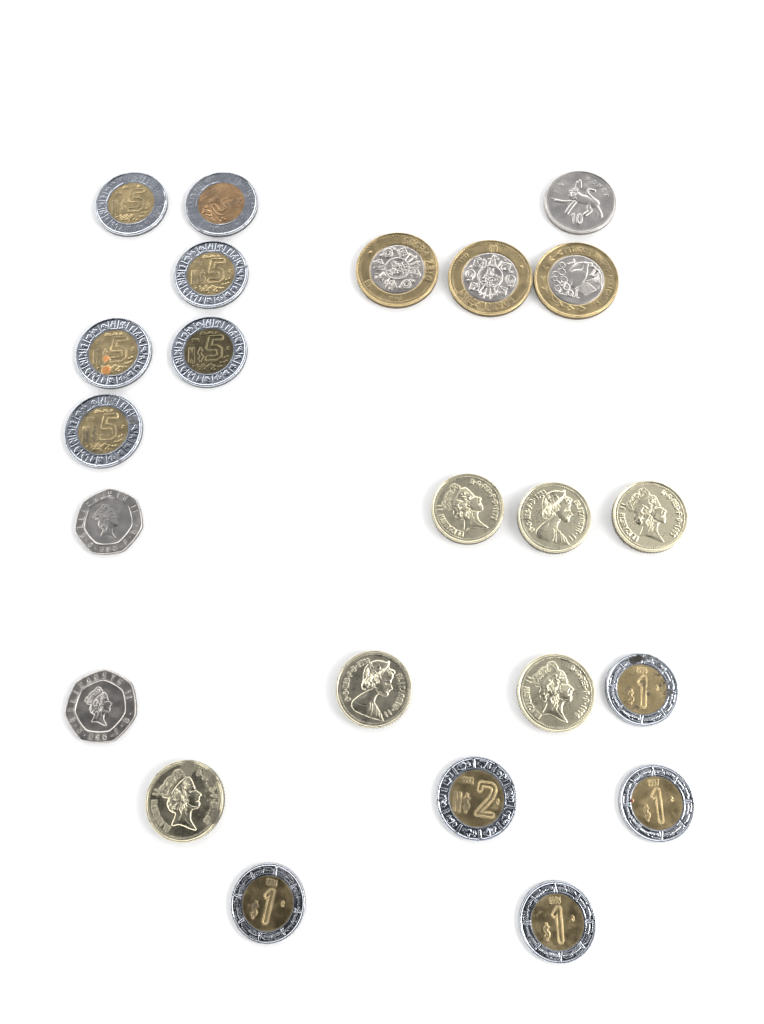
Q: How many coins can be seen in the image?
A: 23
